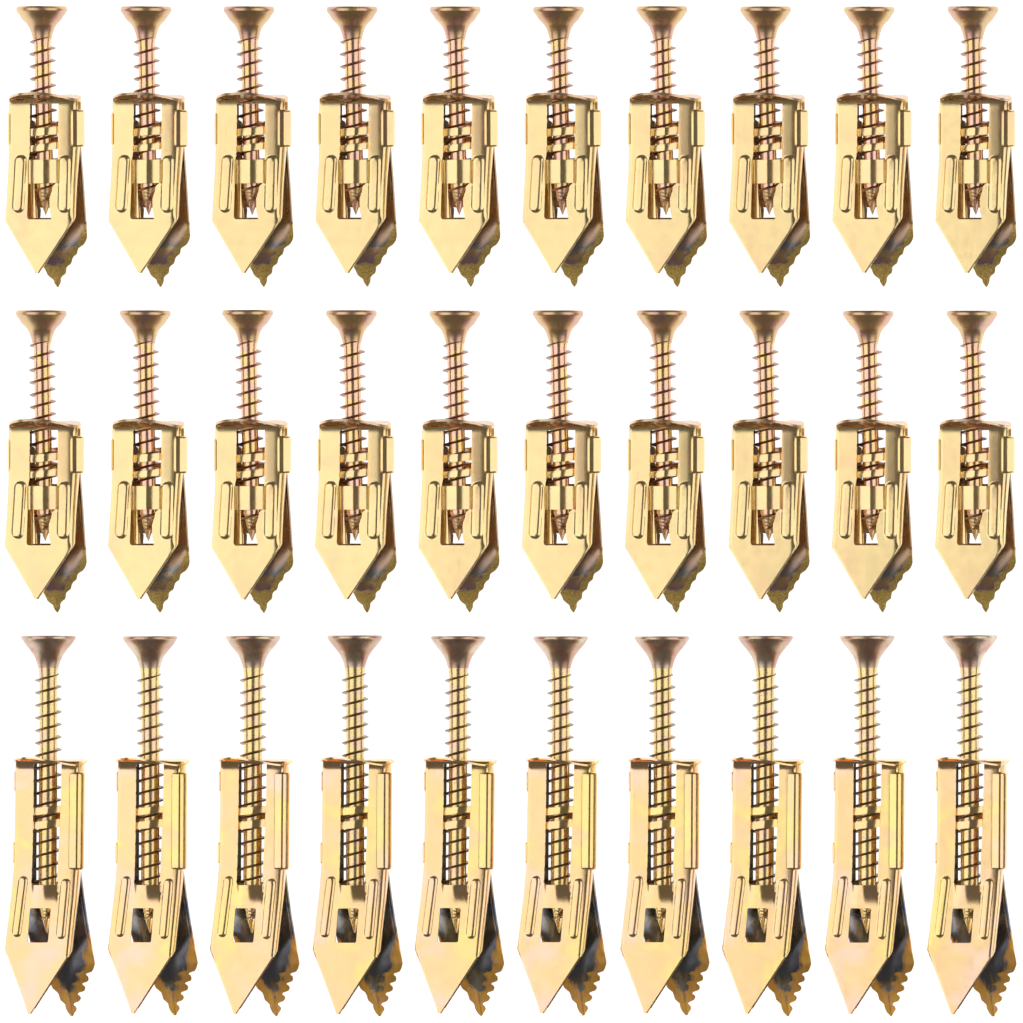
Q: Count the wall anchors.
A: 30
